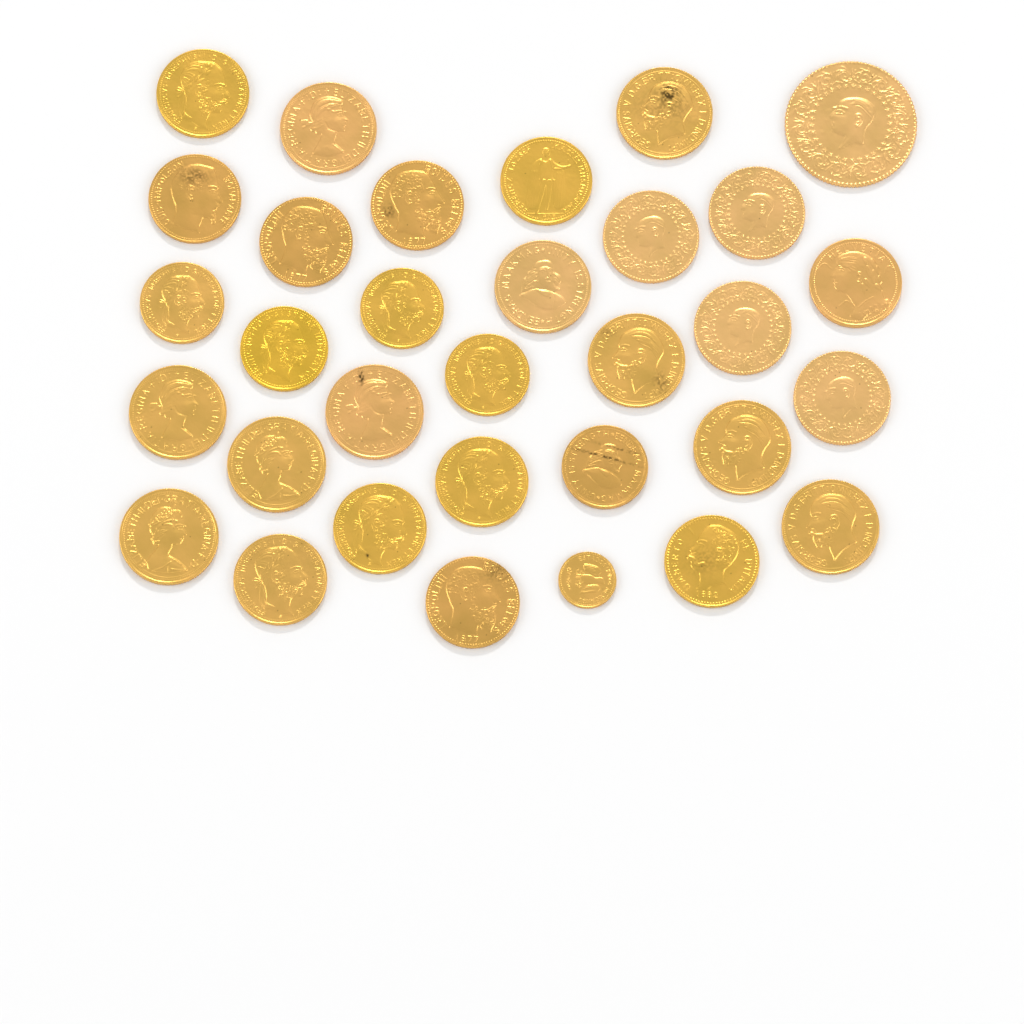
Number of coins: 32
